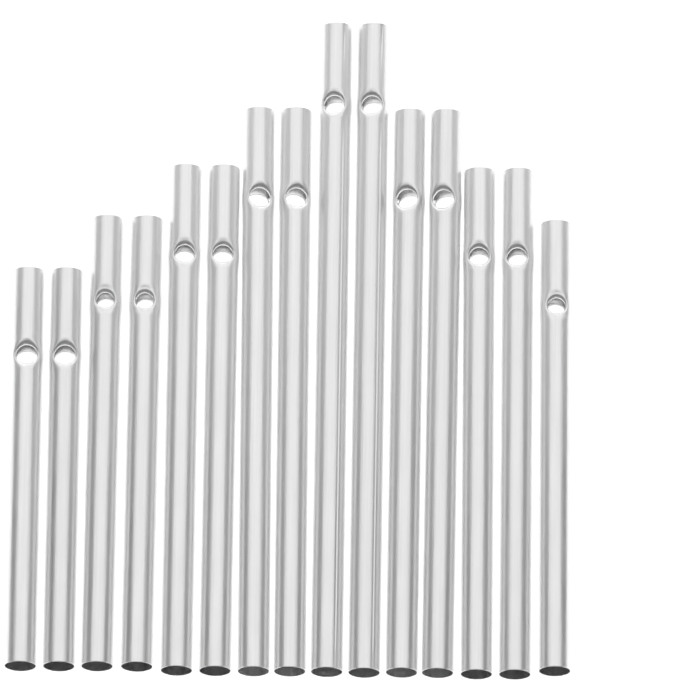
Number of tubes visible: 15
